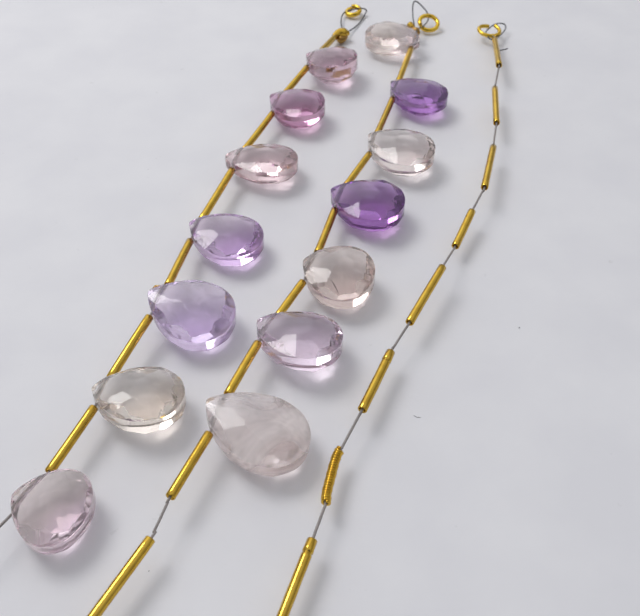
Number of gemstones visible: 14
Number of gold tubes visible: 22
